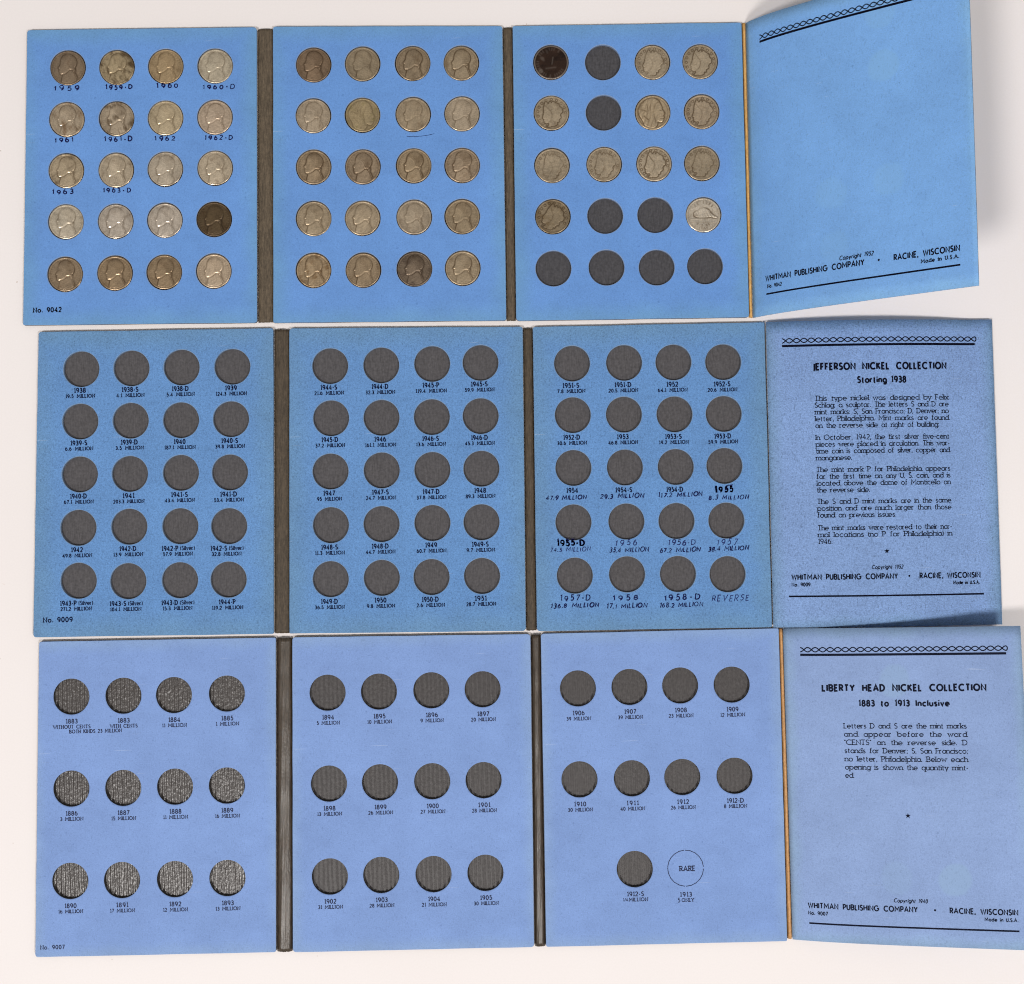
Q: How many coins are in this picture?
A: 52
